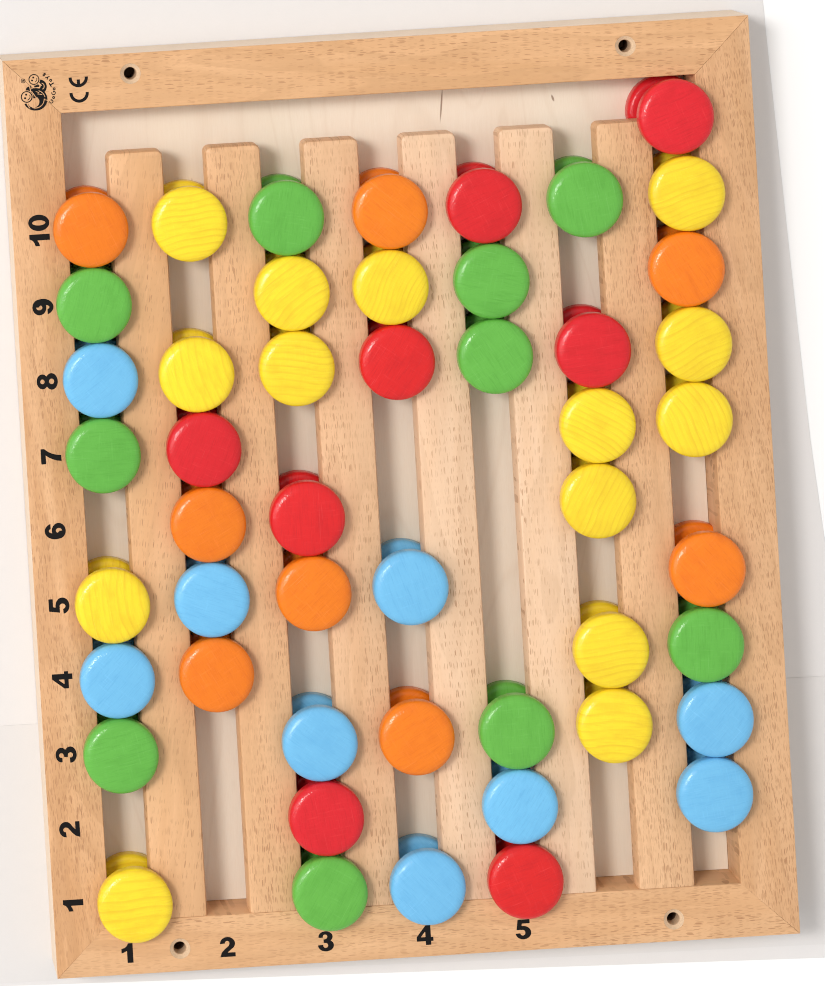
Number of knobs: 49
